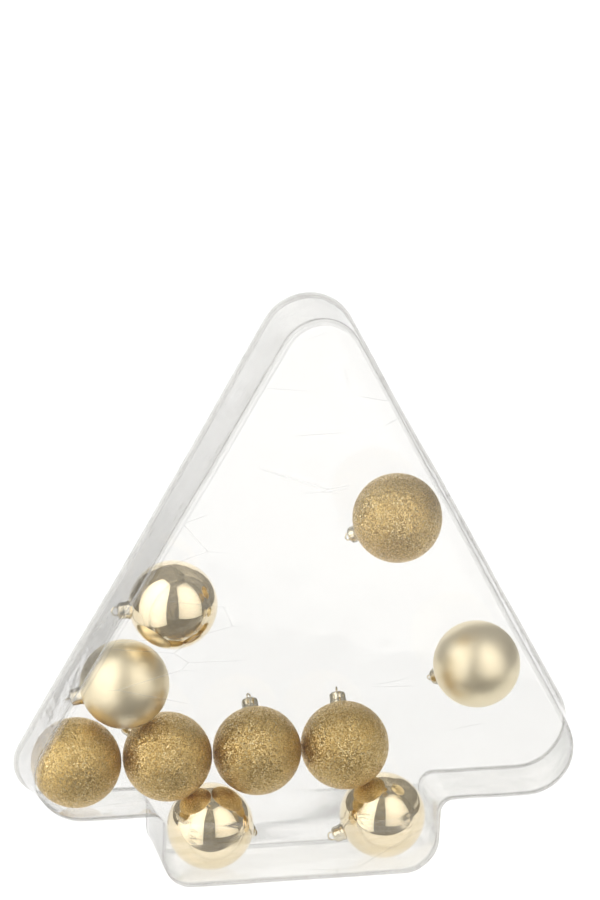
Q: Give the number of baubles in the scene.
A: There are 10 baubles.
